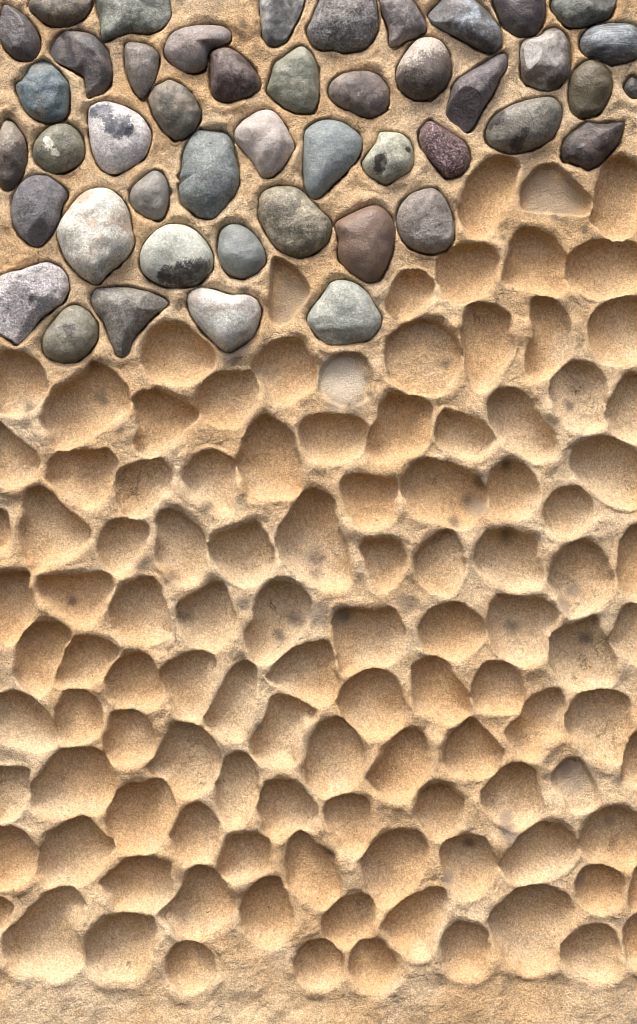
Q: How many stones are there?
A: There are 46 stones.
